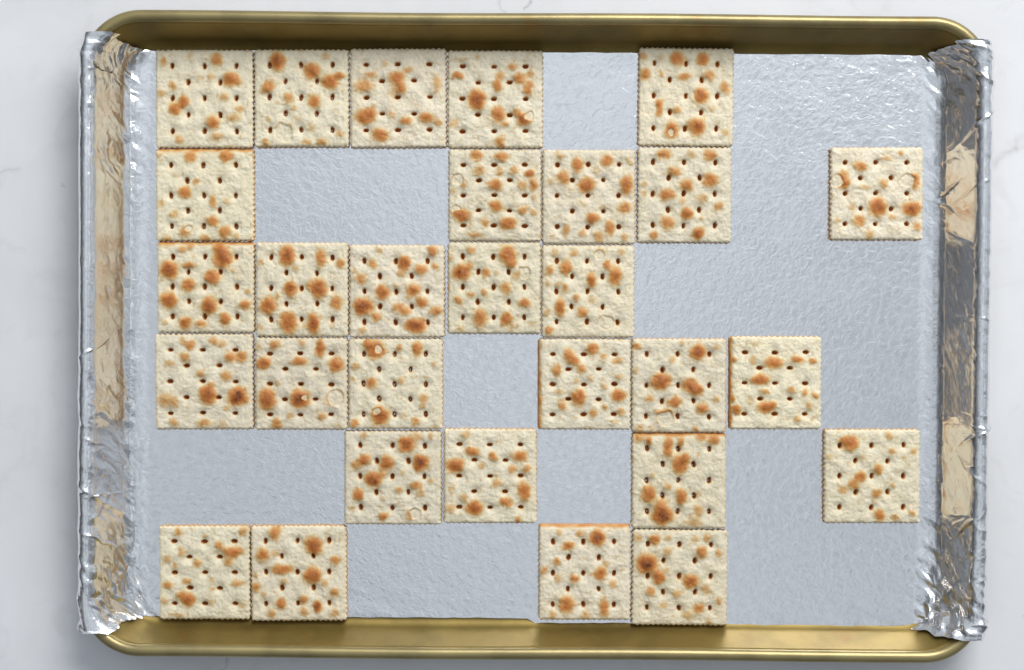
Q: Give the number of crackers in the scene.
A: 29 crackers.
